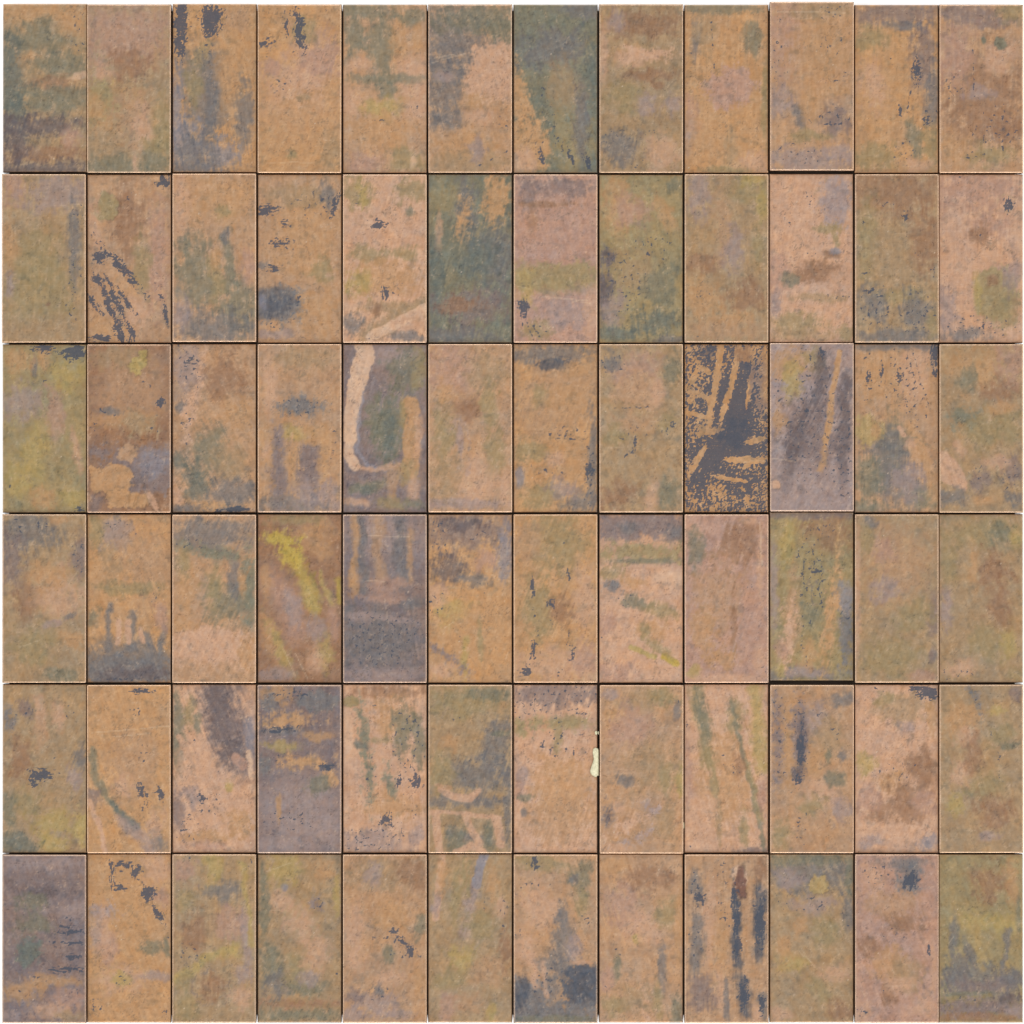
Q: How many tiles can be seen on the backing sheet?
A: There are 72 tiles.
